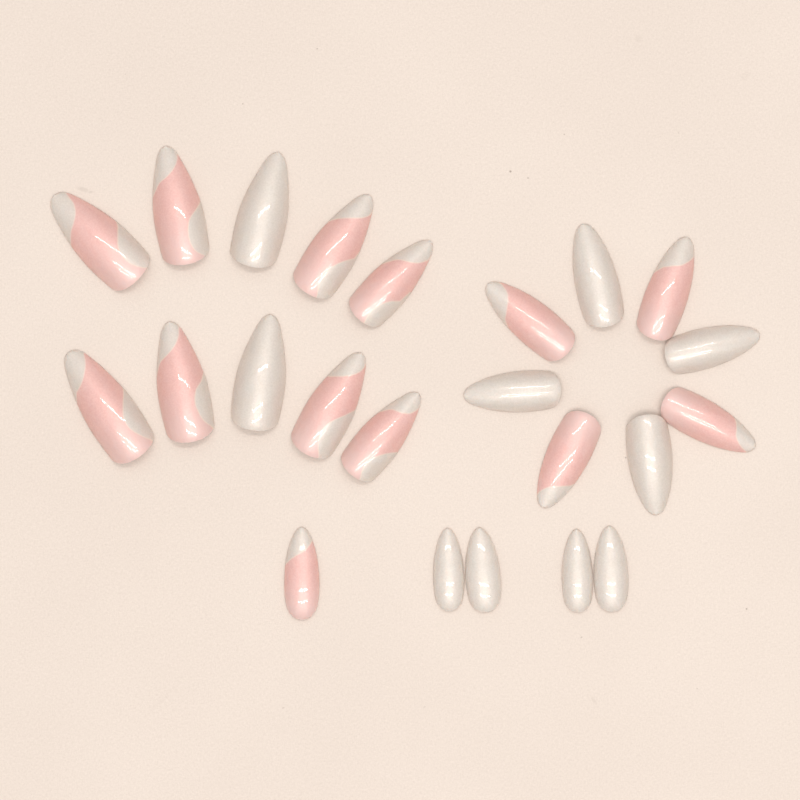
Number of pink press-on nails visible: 13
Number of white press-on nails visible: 10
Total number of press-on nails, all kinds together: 23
